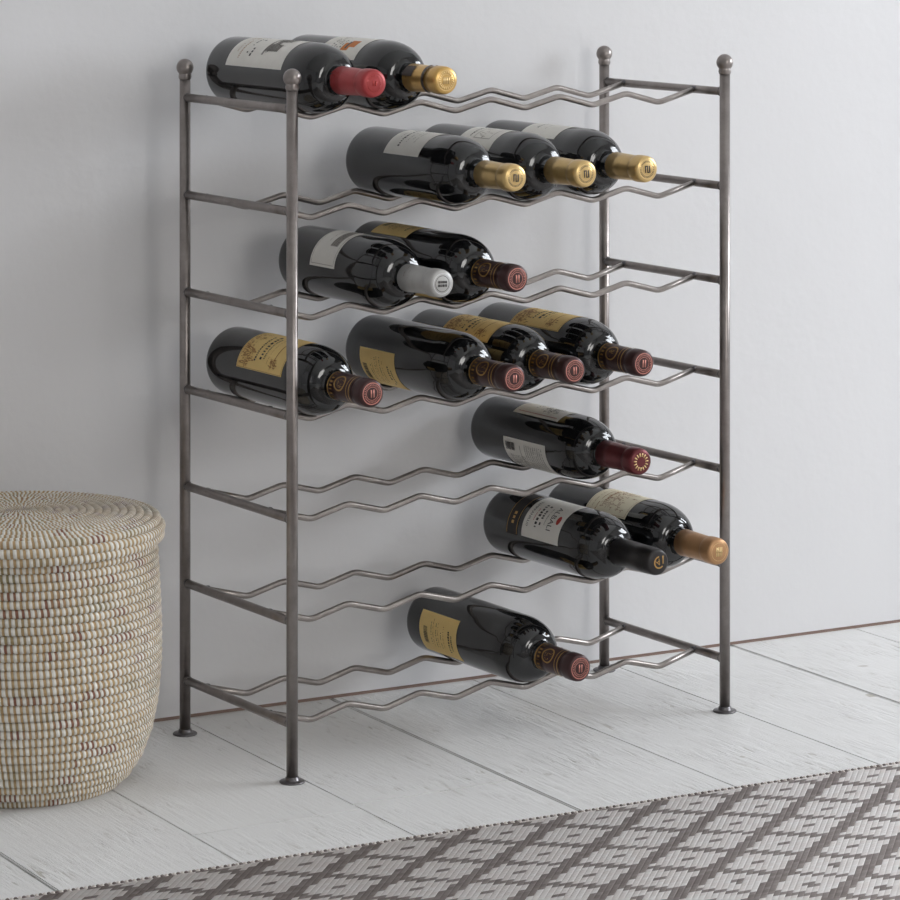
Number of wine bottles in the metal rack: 15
